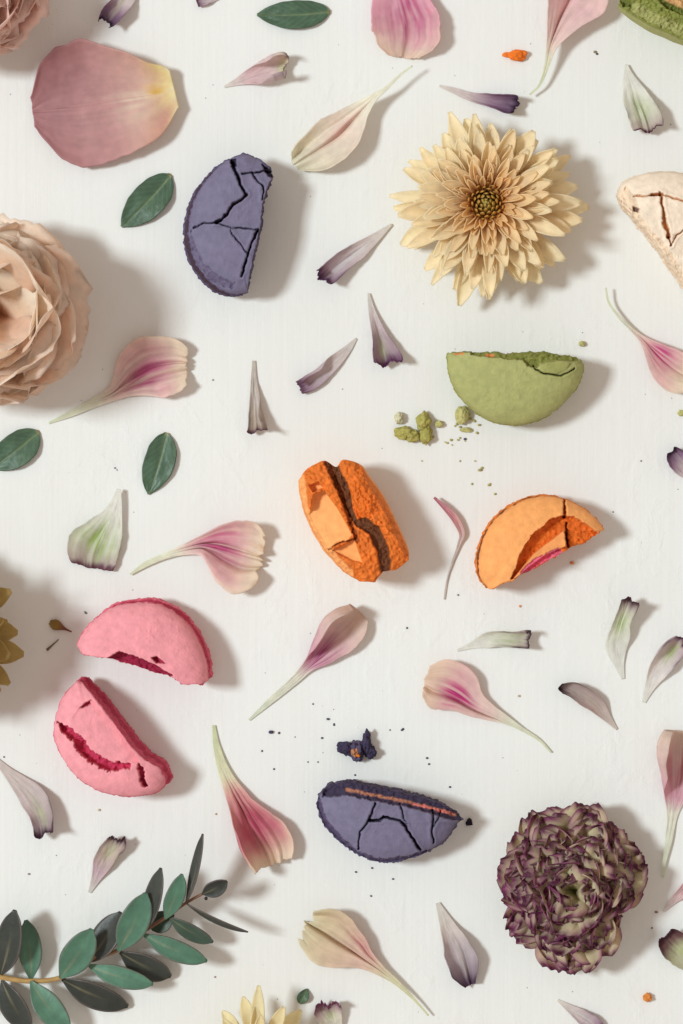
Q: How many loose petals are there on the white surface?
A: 35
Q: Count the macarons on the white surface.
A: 9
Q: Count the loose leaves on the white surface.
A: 5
